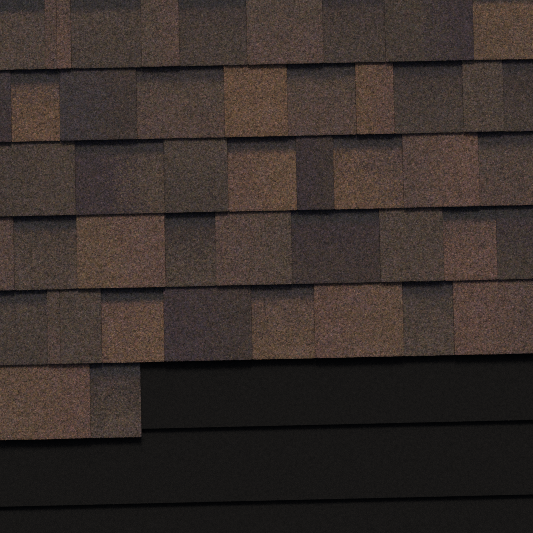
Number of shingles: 48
